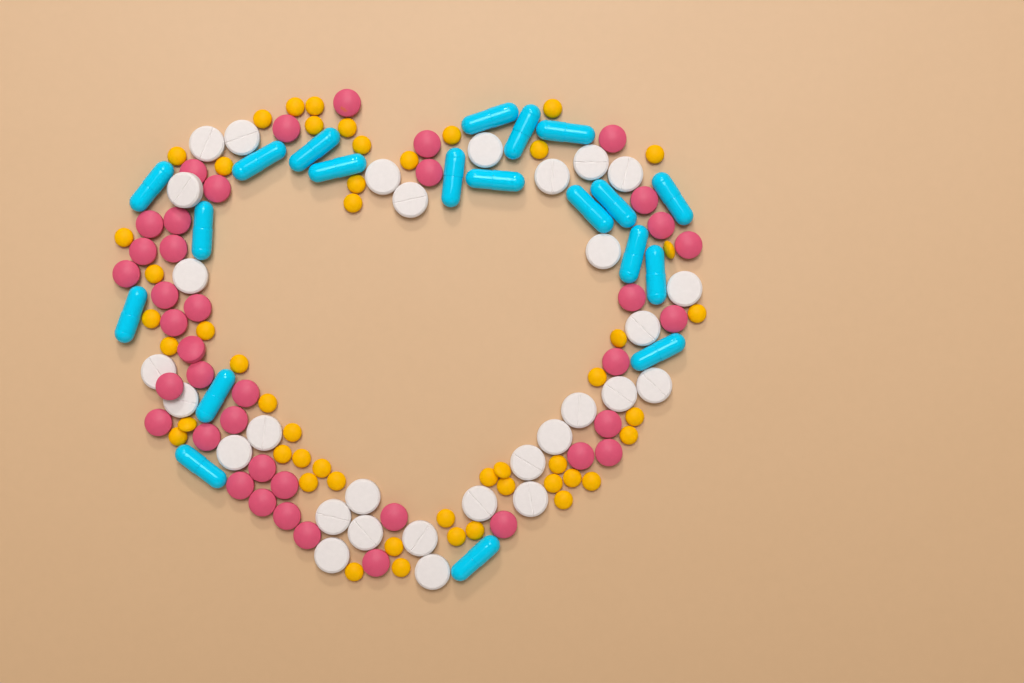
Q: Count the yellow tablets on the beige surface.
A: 50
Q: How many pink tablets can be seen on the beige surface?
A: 40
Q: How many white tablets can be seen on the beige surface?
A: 30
